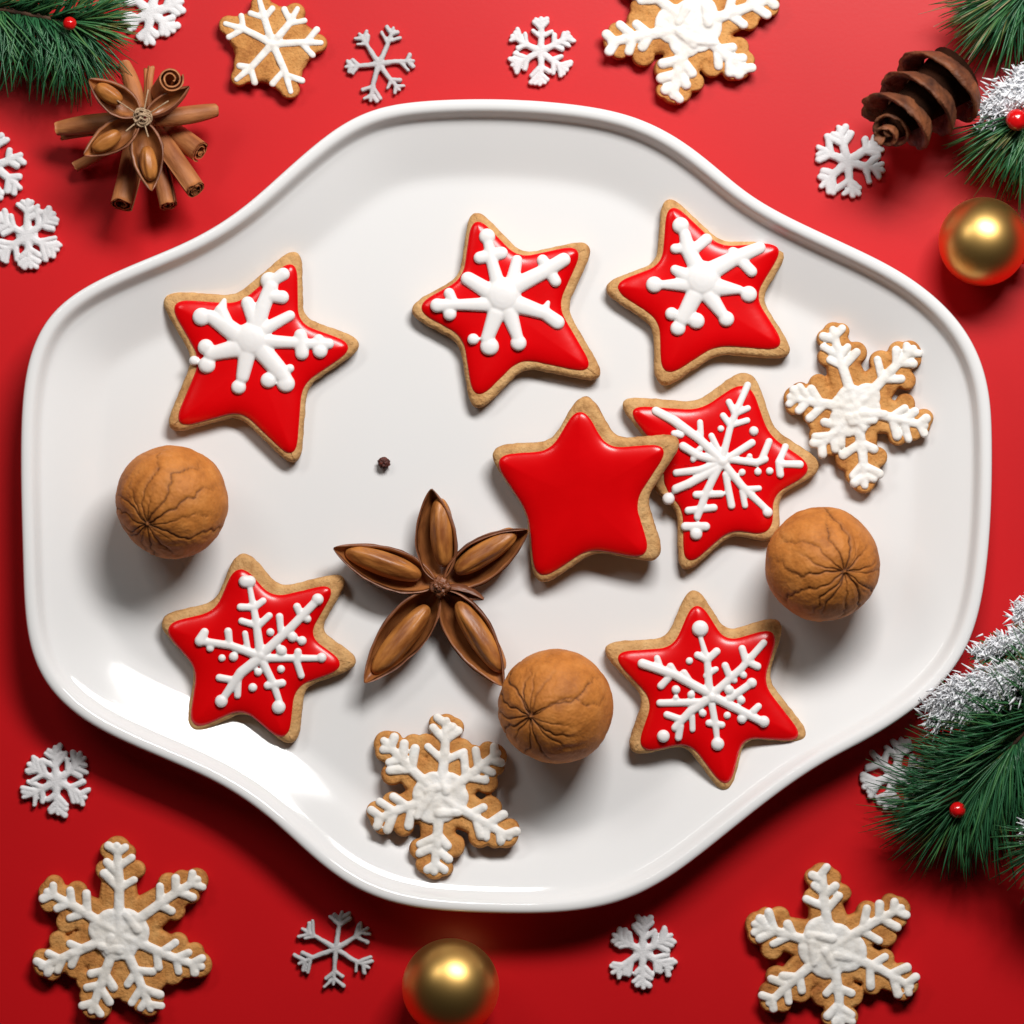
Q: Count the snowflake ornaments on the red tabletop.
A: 10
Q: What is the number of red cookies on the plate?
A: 7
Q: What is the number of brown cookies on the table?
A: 6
